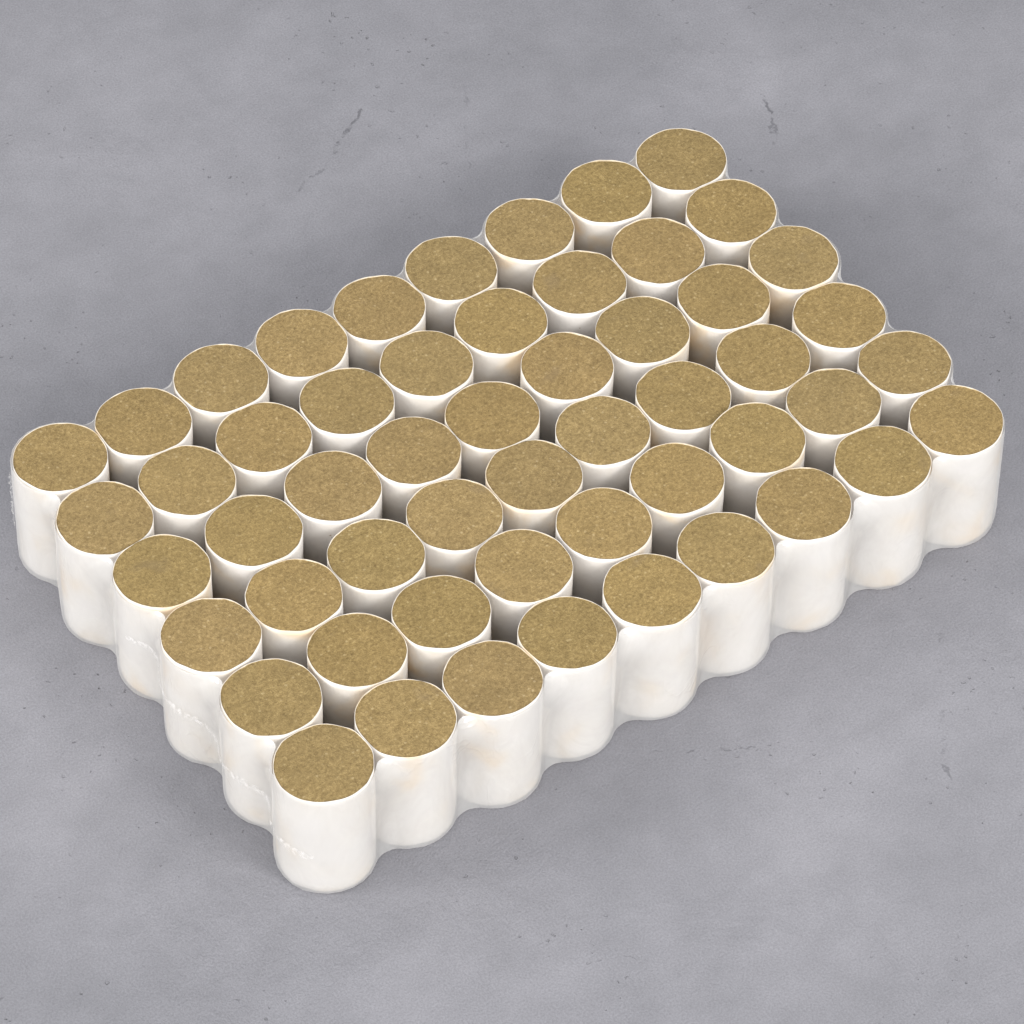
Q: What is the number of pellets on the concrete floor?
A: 54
